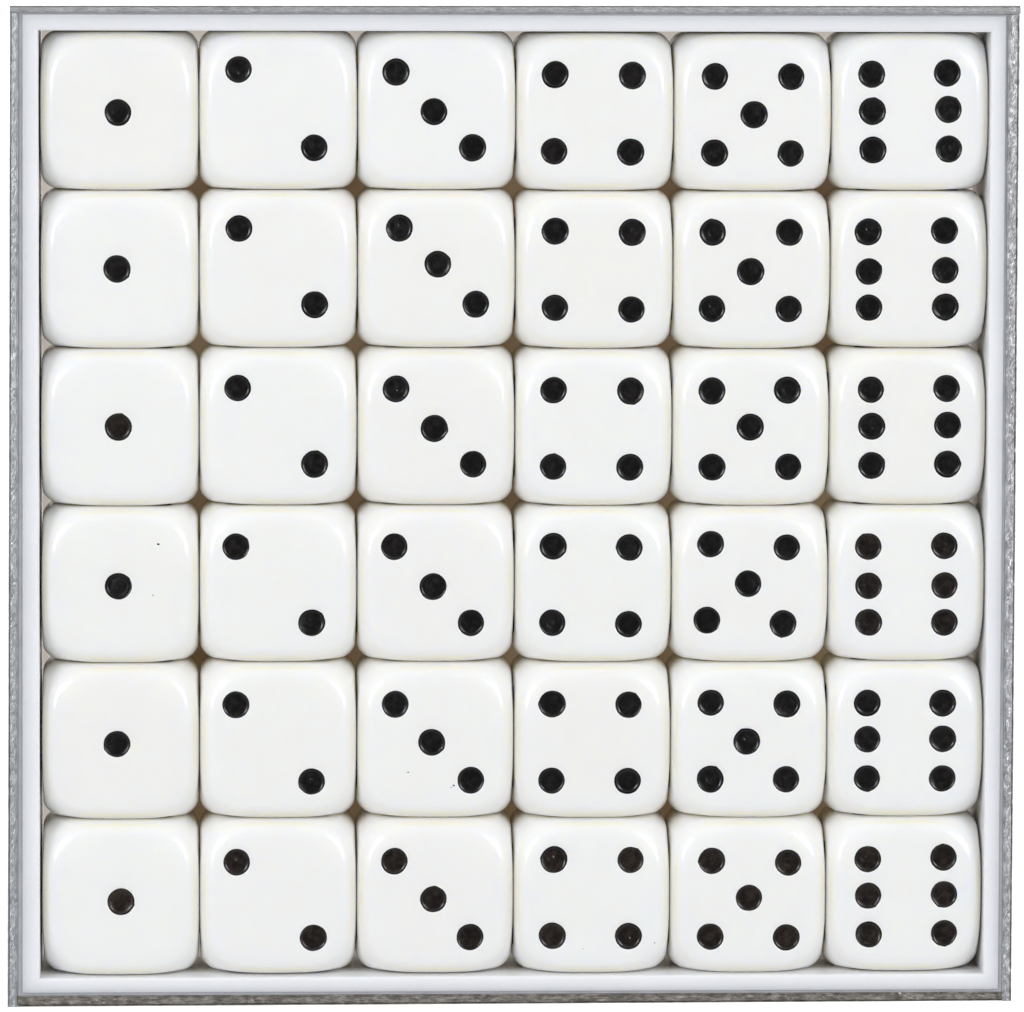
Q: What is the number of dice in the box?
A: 36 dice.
